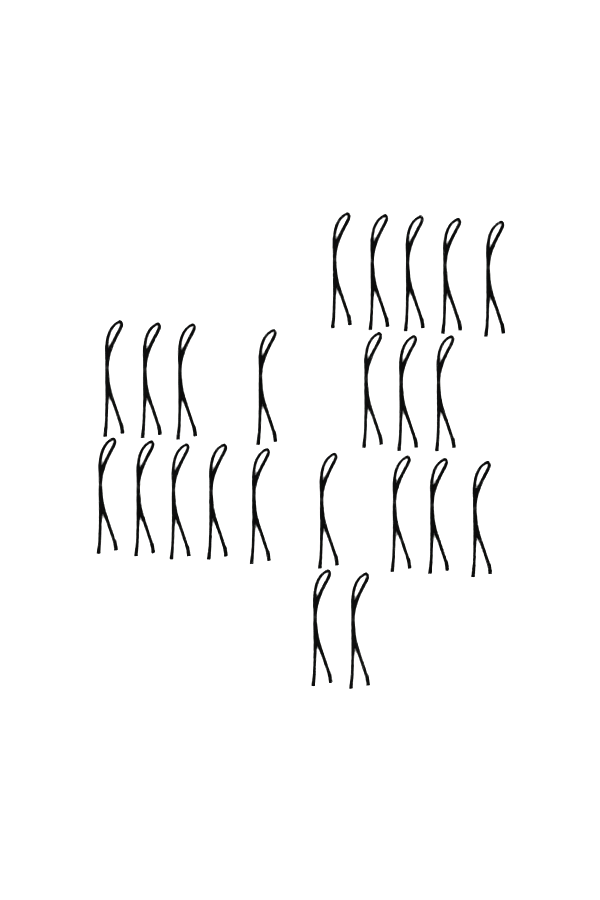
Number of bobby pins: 23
